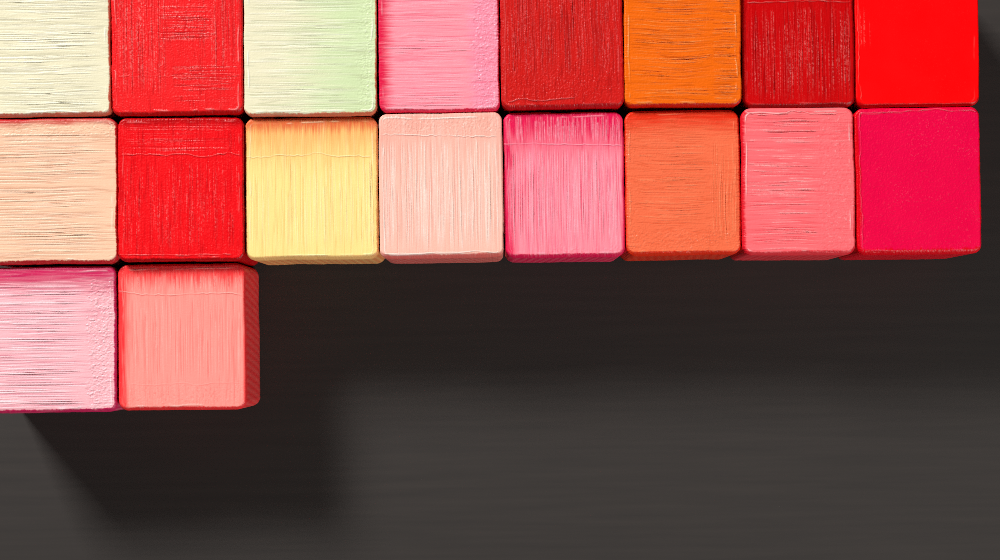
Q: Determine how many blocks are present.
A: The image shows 18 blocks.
